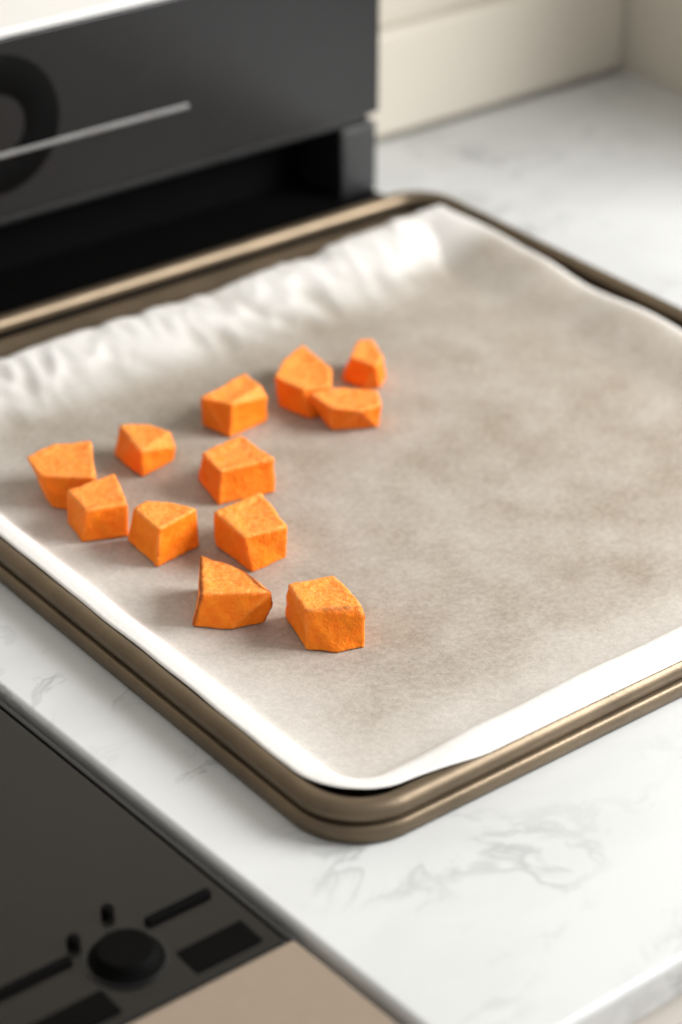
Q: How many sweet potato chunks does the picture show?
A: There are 12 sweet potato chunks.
